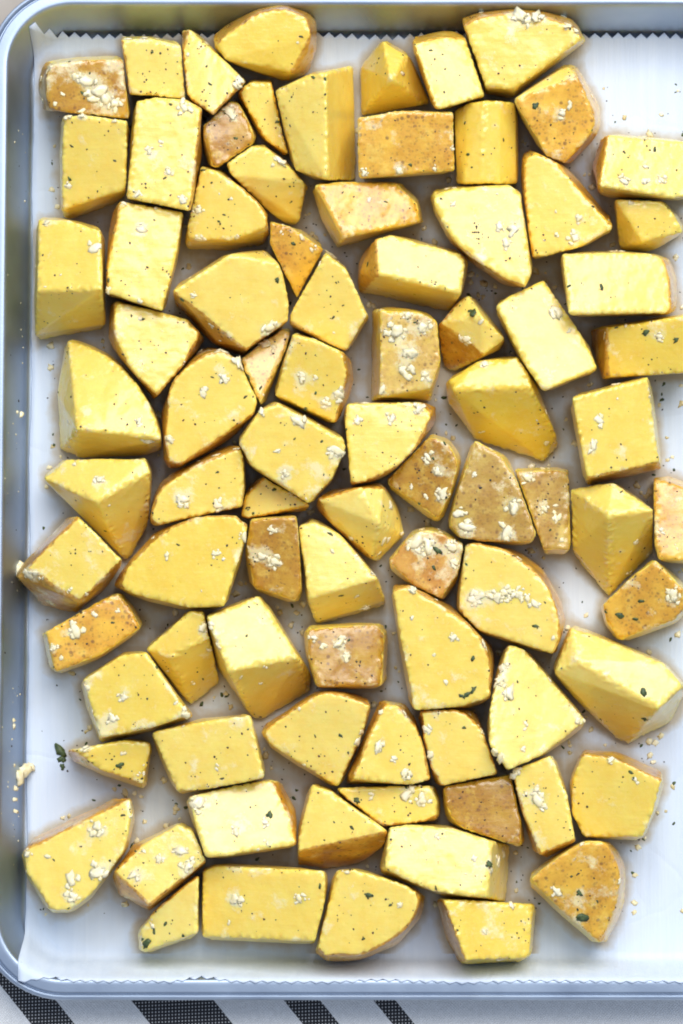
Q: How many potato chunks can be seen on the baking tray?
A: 85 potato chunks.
